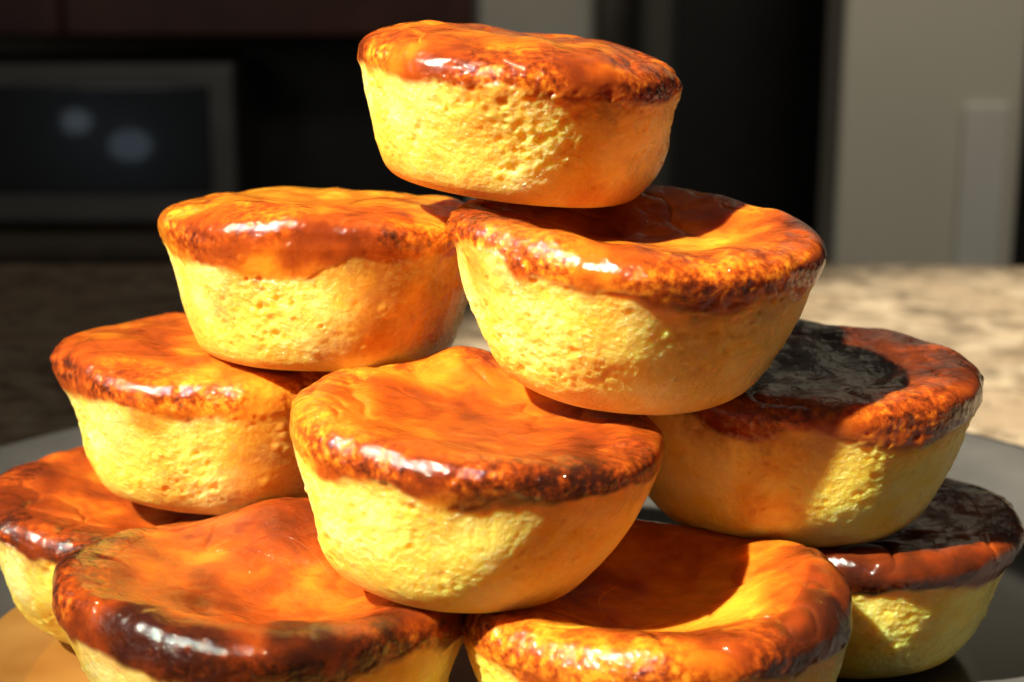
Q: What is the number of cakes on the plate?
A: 10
